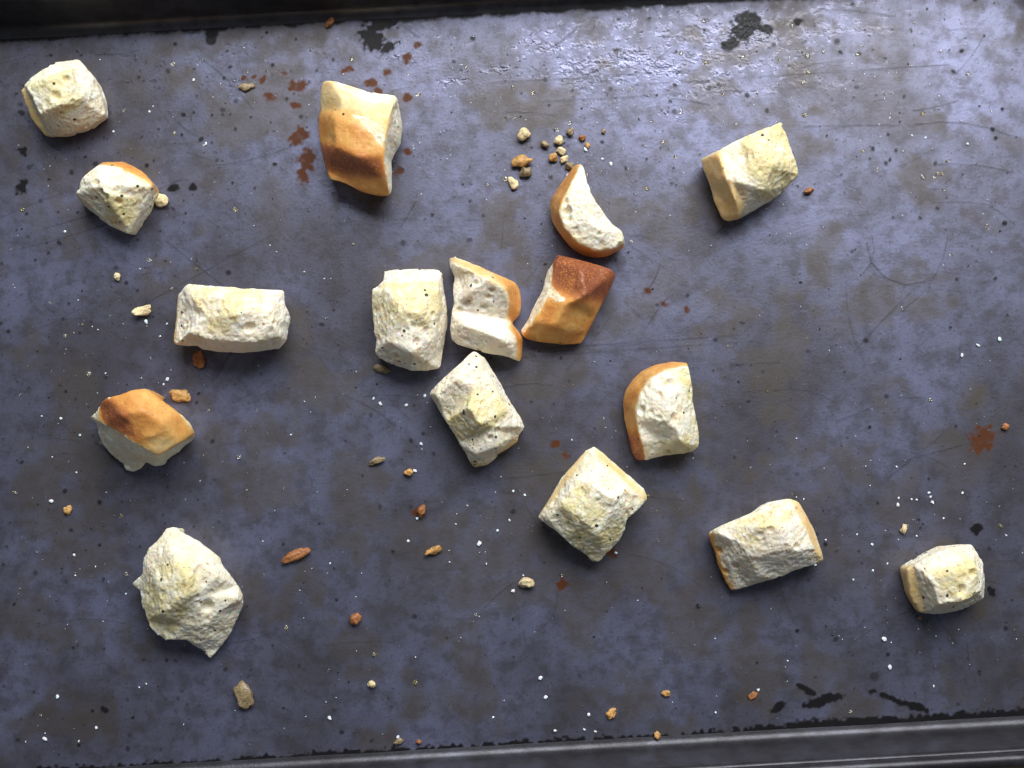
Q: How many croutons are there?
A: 16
